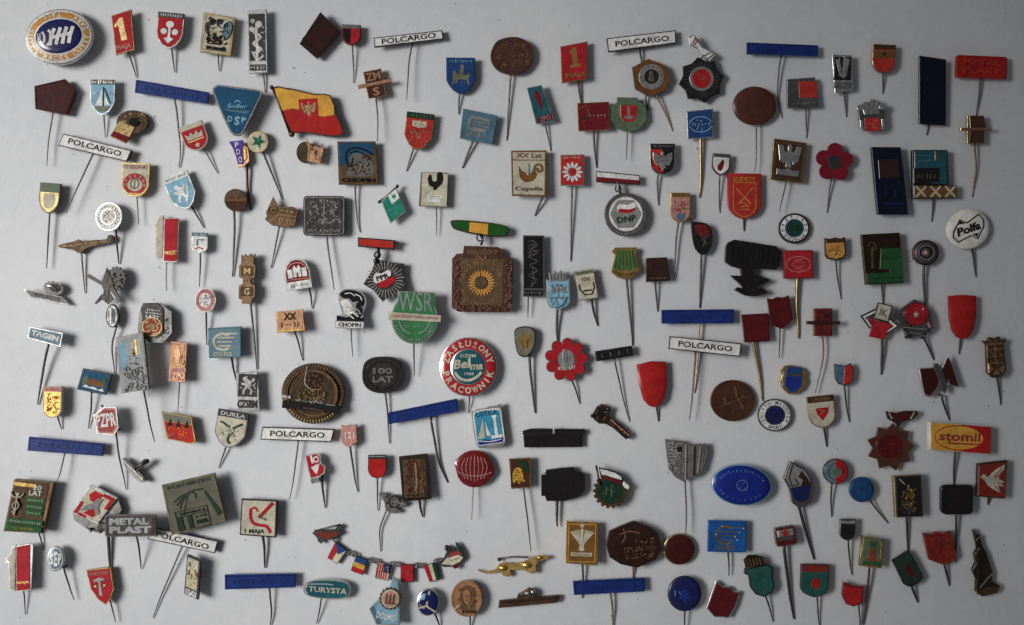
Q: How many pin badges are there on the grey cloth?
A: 181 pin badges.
